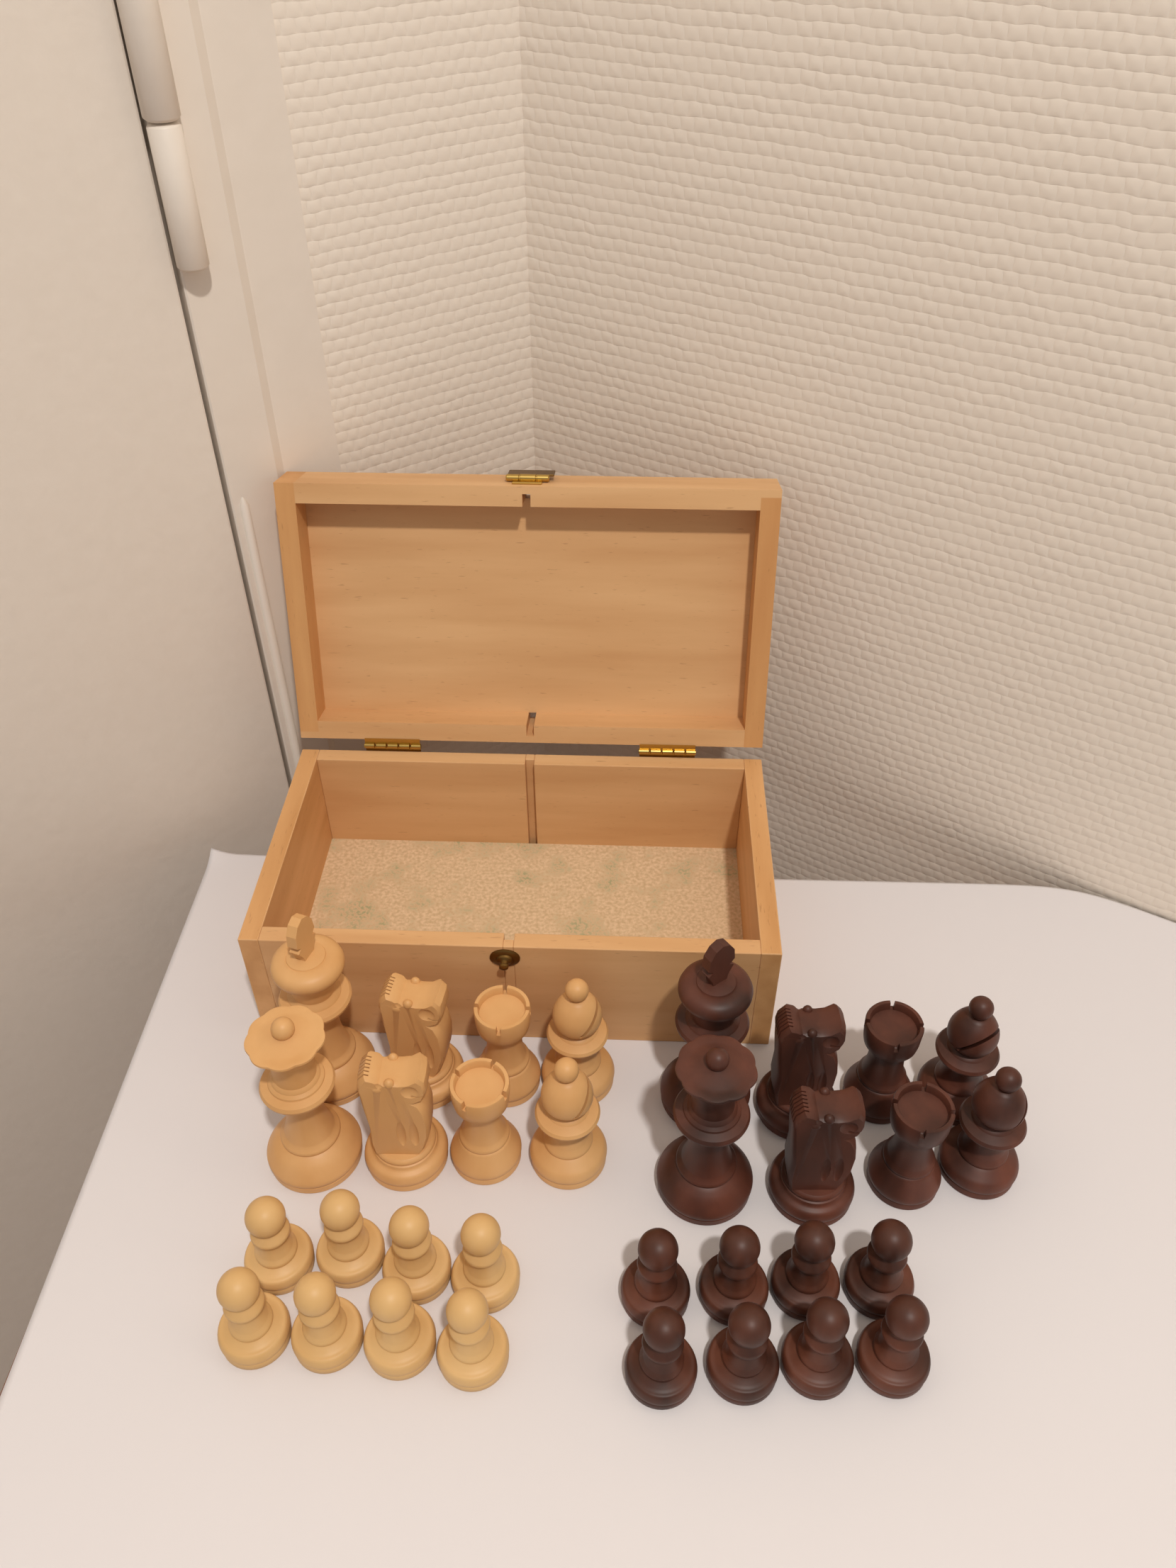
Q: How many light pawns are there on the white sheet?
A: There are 8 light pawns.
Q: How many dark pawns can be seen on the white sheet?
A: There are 8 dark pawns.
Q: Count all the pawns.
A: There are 16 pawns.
